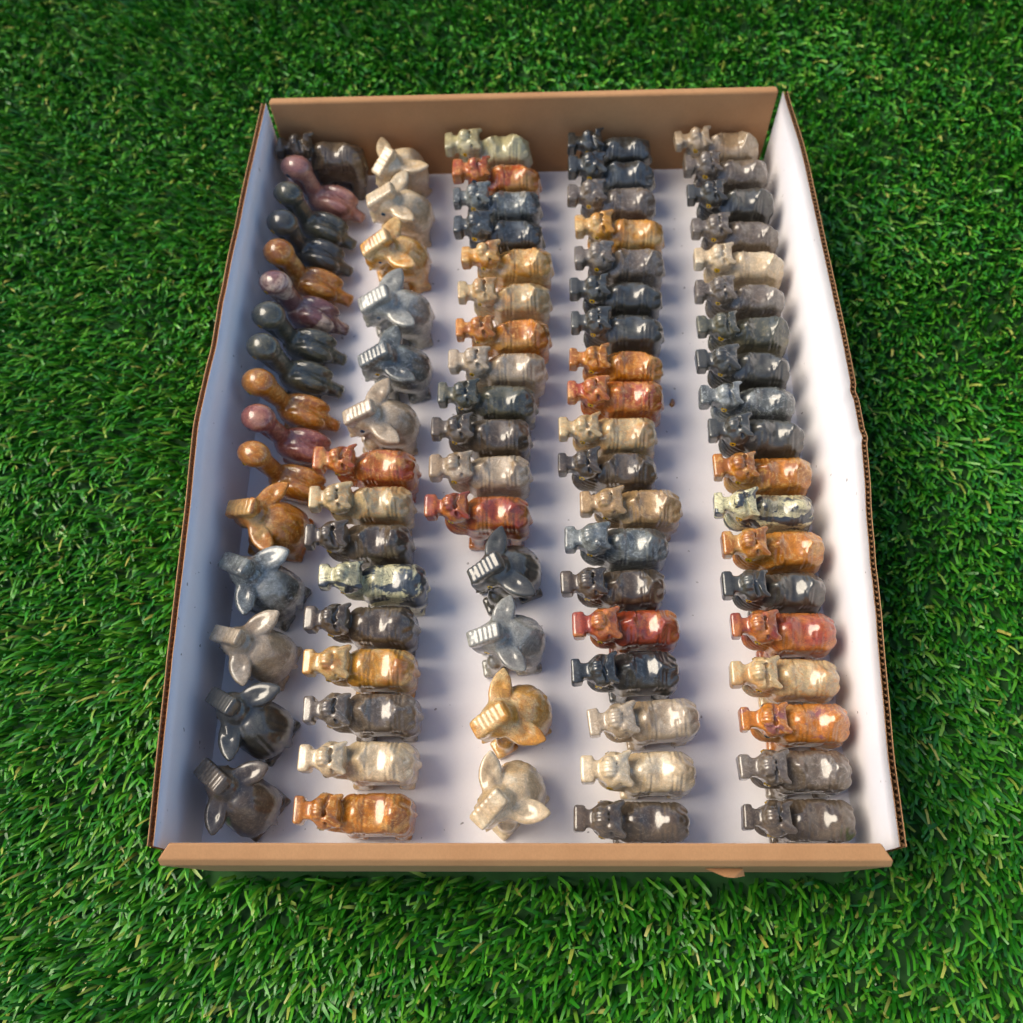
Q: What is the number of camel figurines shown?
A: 60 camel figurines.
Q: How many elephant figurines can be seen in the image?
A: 15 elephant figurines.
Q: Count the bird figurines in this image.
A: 10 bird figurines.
